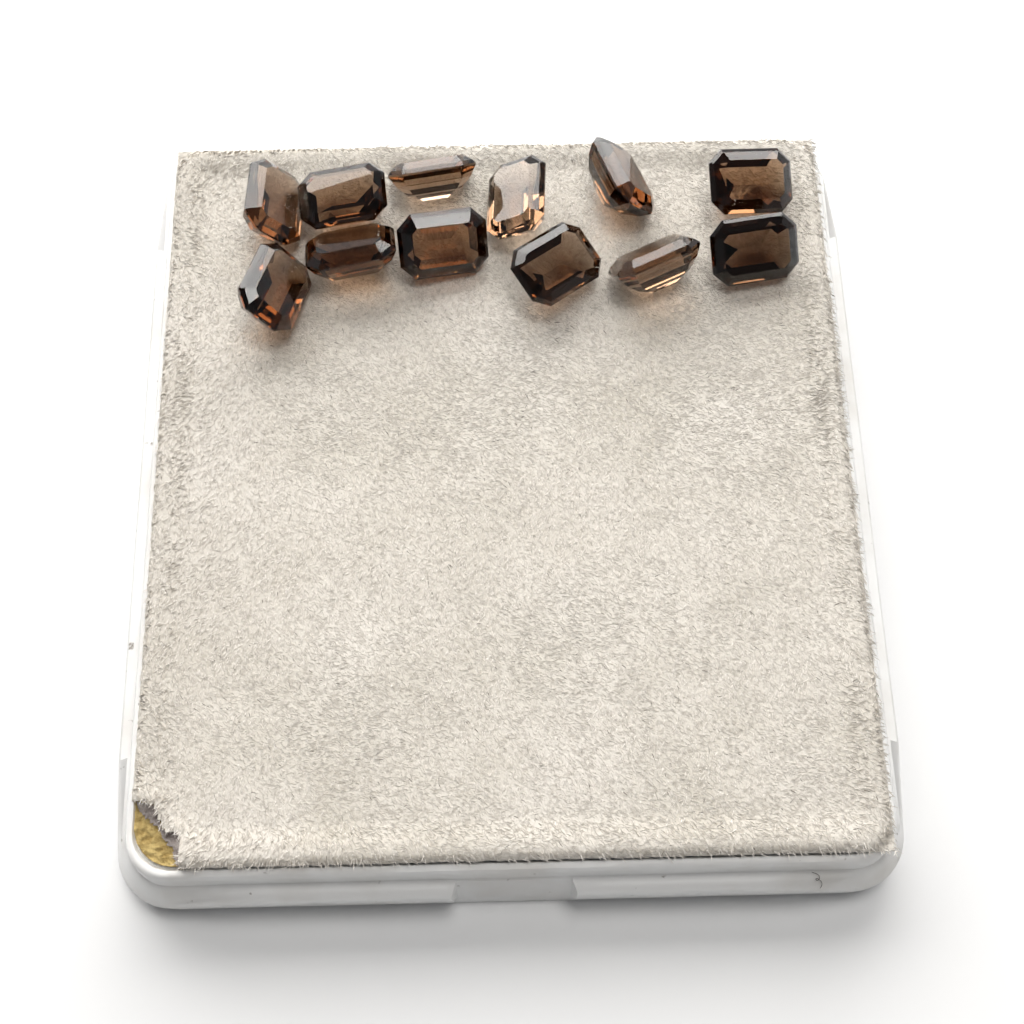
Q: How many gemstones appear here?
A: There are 12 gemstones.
